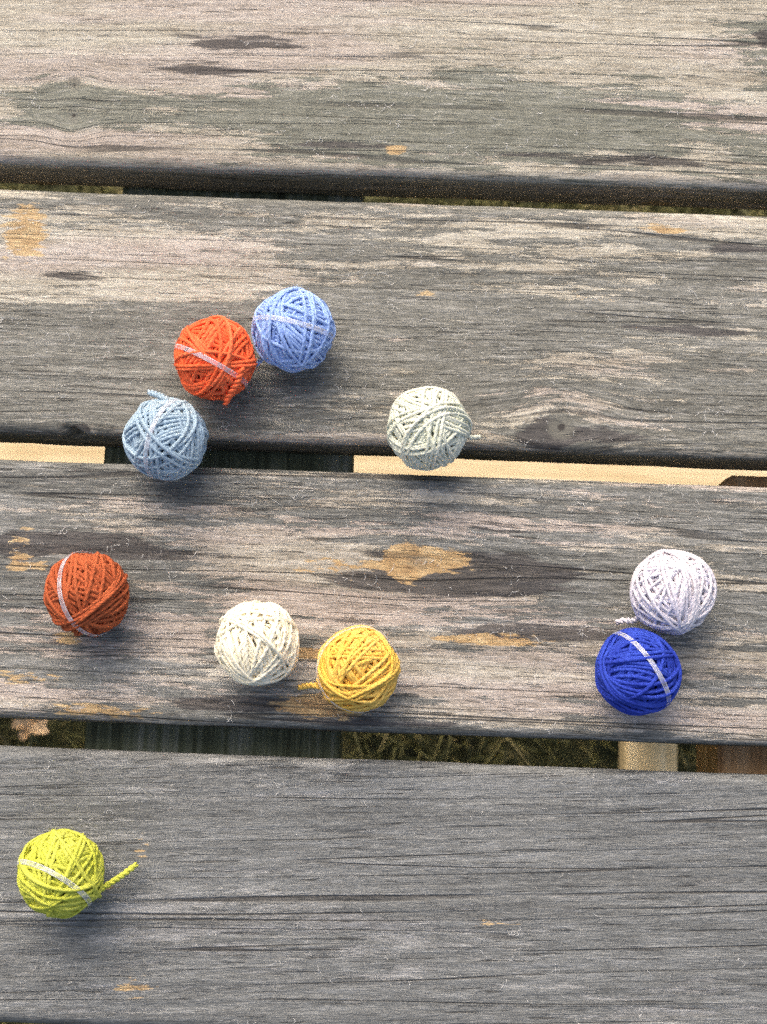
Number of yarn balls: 10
